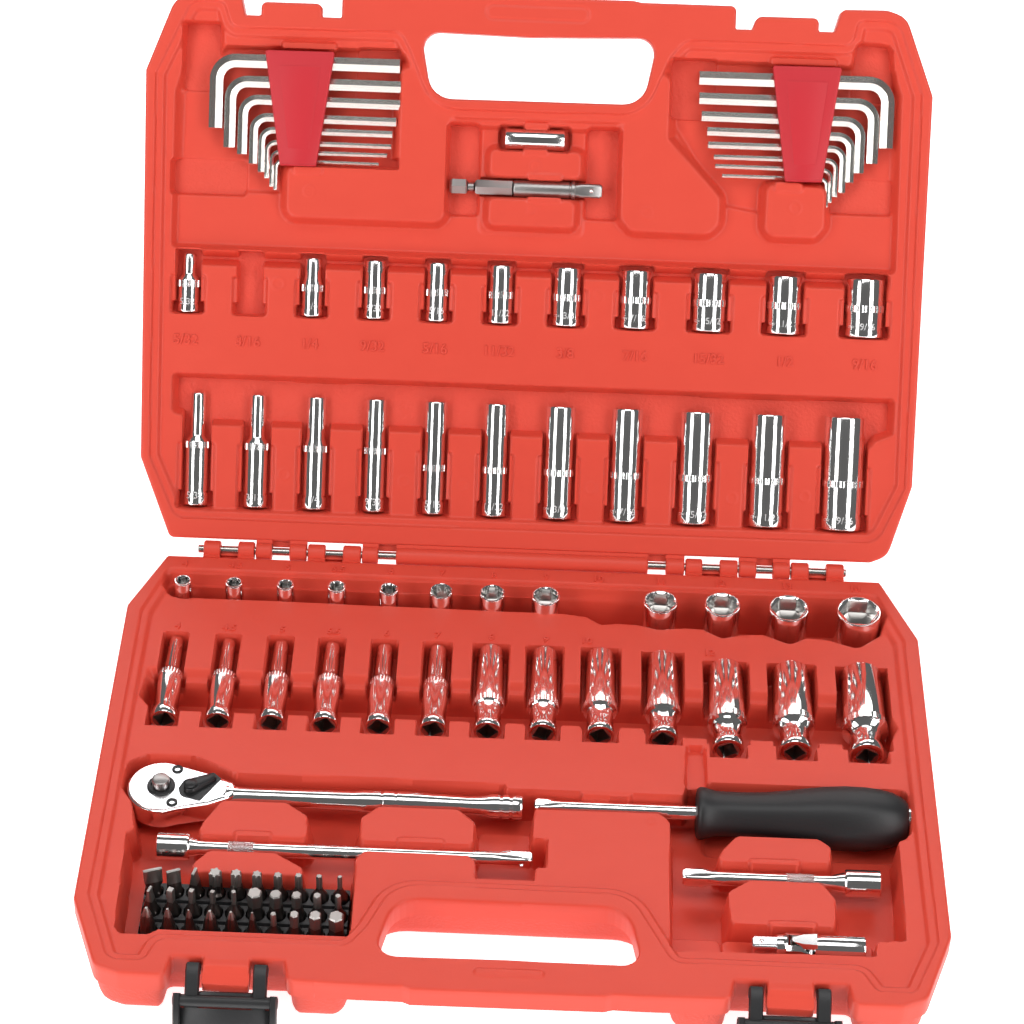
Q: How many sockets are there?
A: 47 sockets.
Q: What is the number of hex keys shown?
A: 16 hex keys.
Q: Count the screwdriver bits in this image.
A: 30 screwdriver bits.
